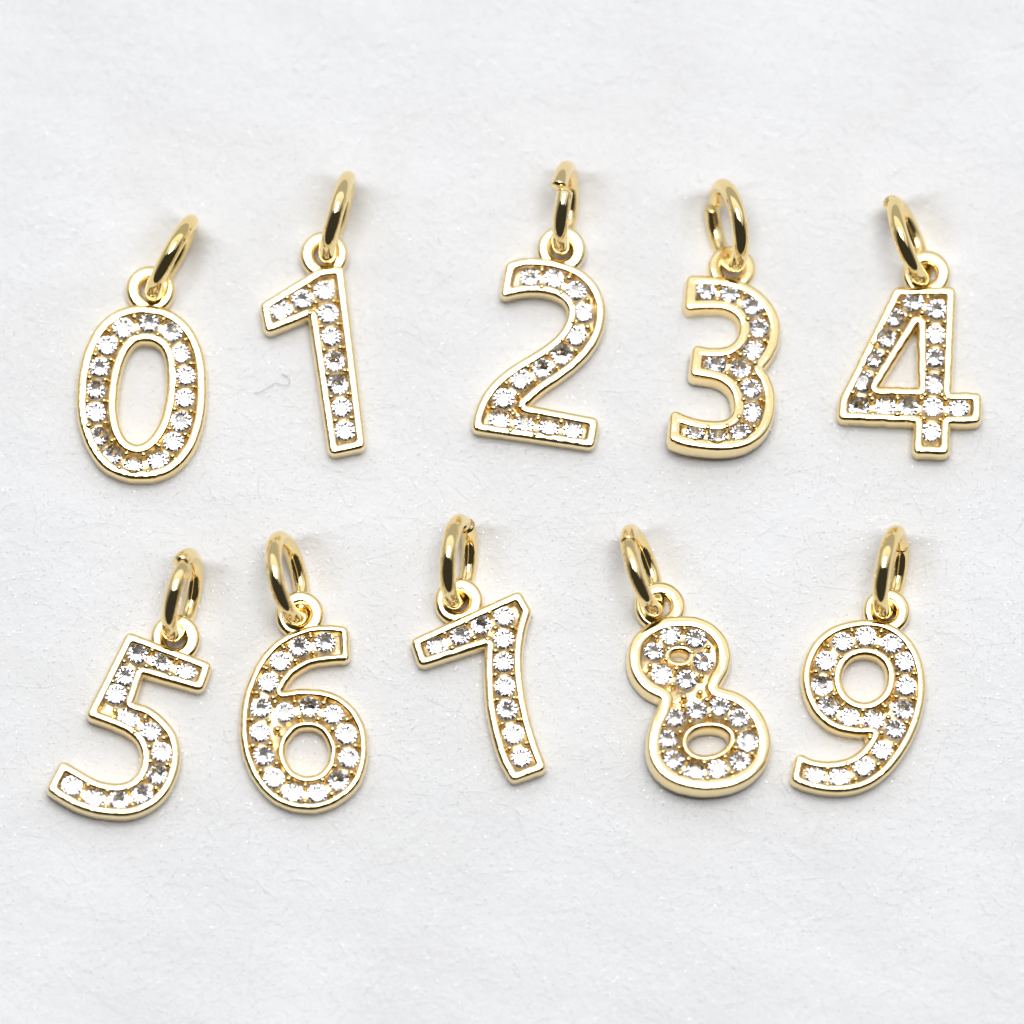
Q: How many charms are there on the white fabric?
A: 10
